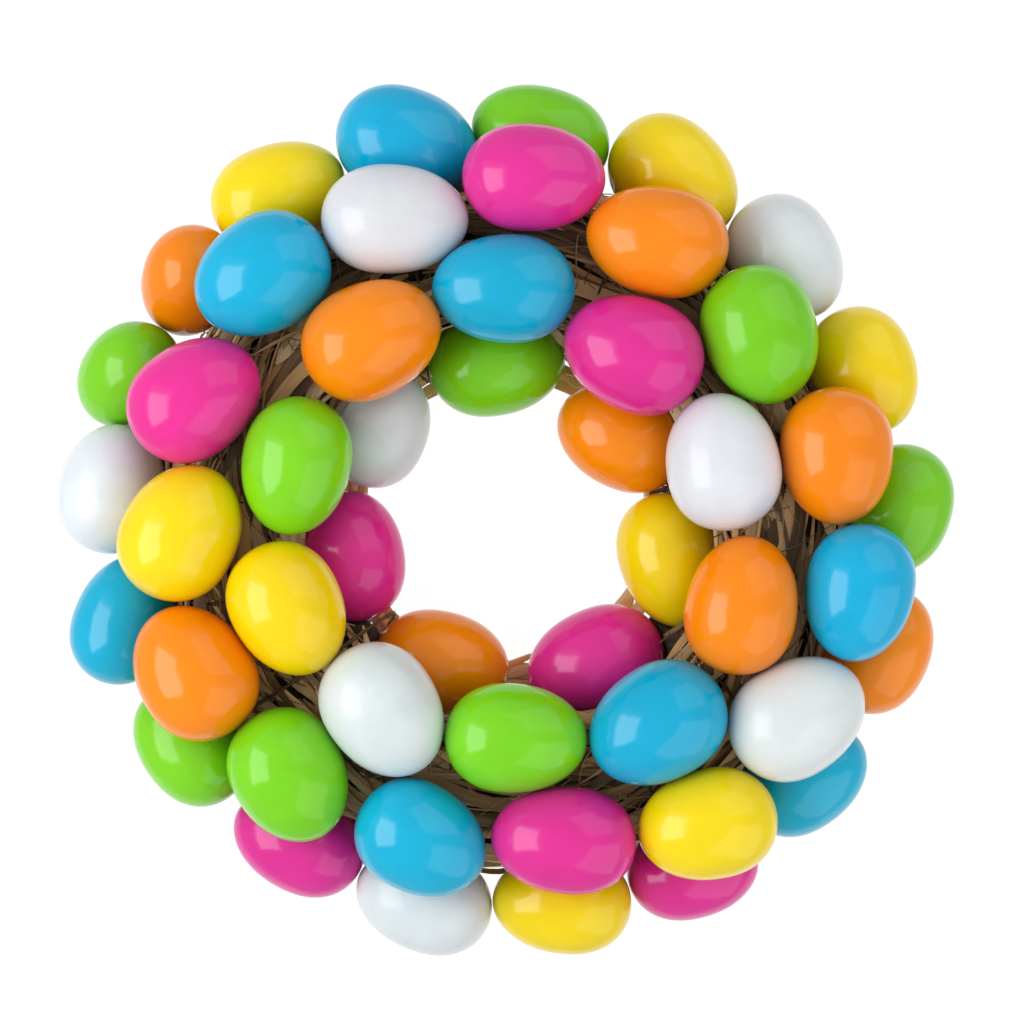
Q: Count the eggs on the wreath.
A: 50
